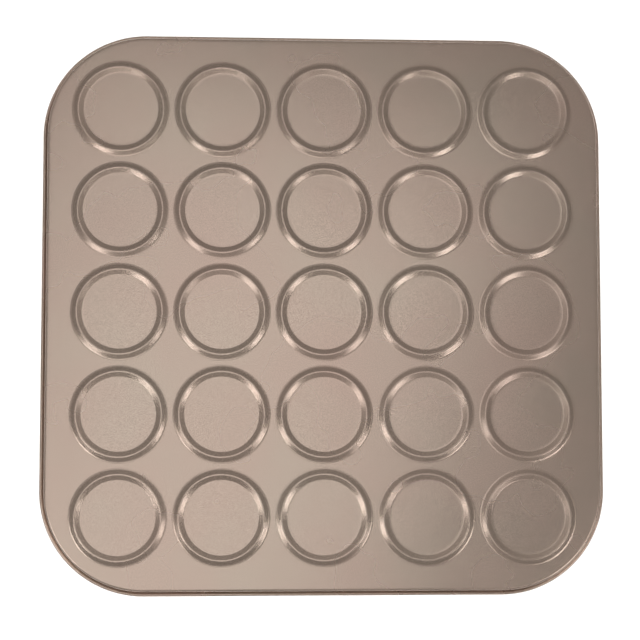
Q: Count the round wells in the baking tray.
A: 25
